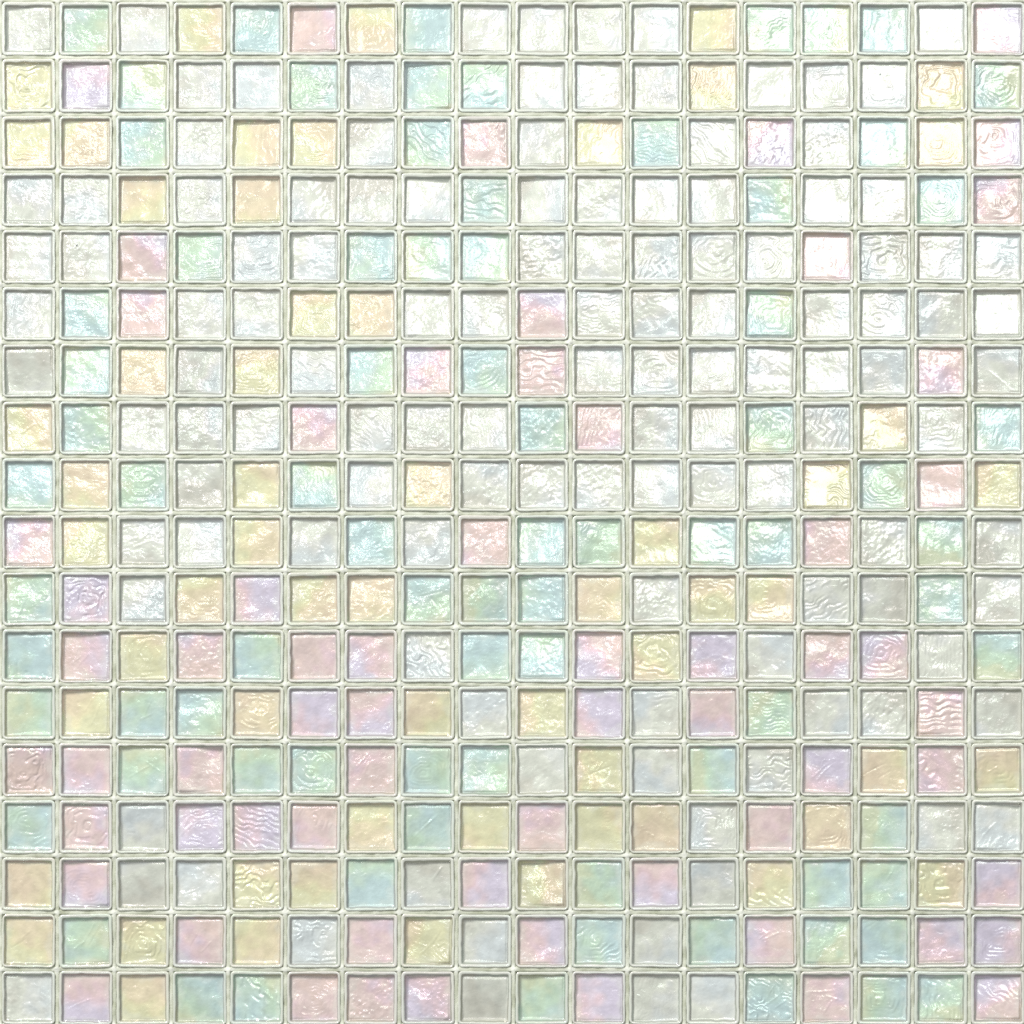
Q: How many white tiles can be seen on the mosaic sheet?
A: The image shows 122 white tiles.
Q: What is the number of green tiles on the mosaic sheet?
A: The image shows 79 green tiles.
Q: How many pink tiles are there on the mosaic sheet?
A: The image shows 64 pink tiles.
